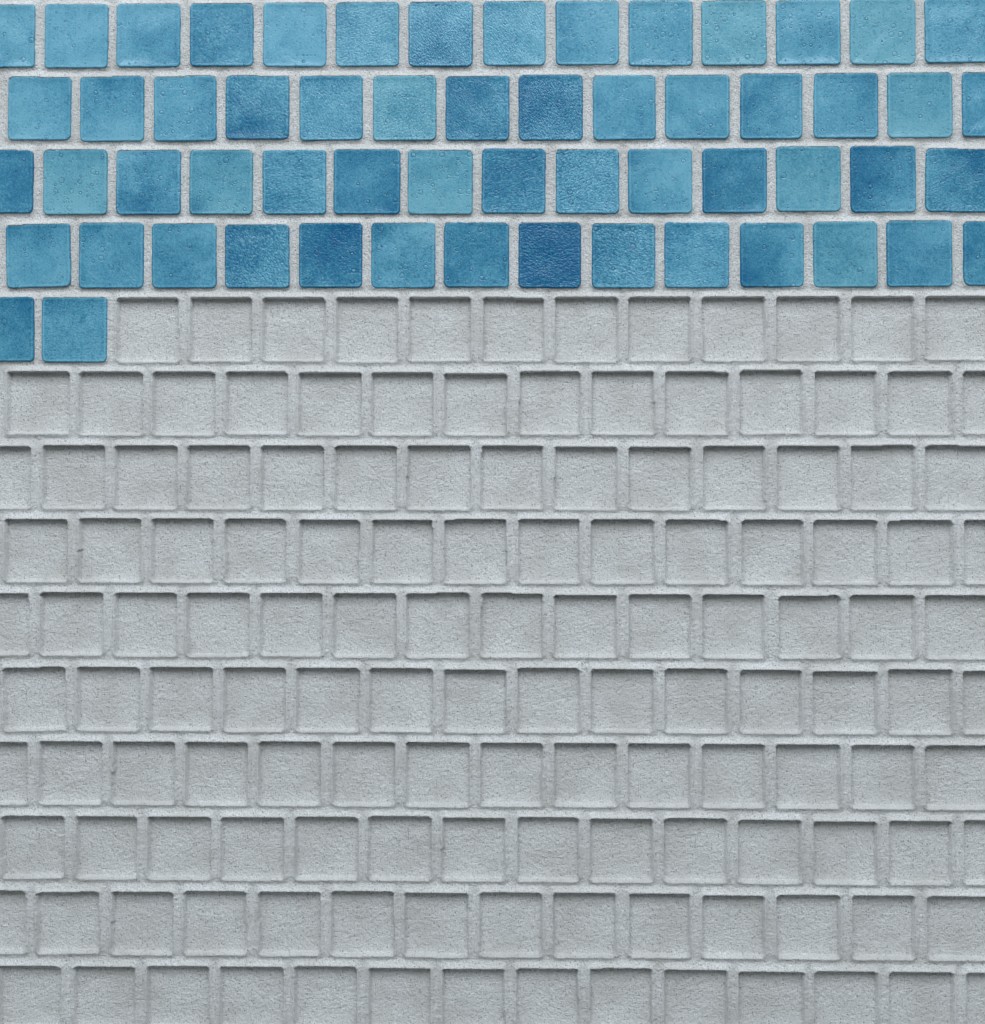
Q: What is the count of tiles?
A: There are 58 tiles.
